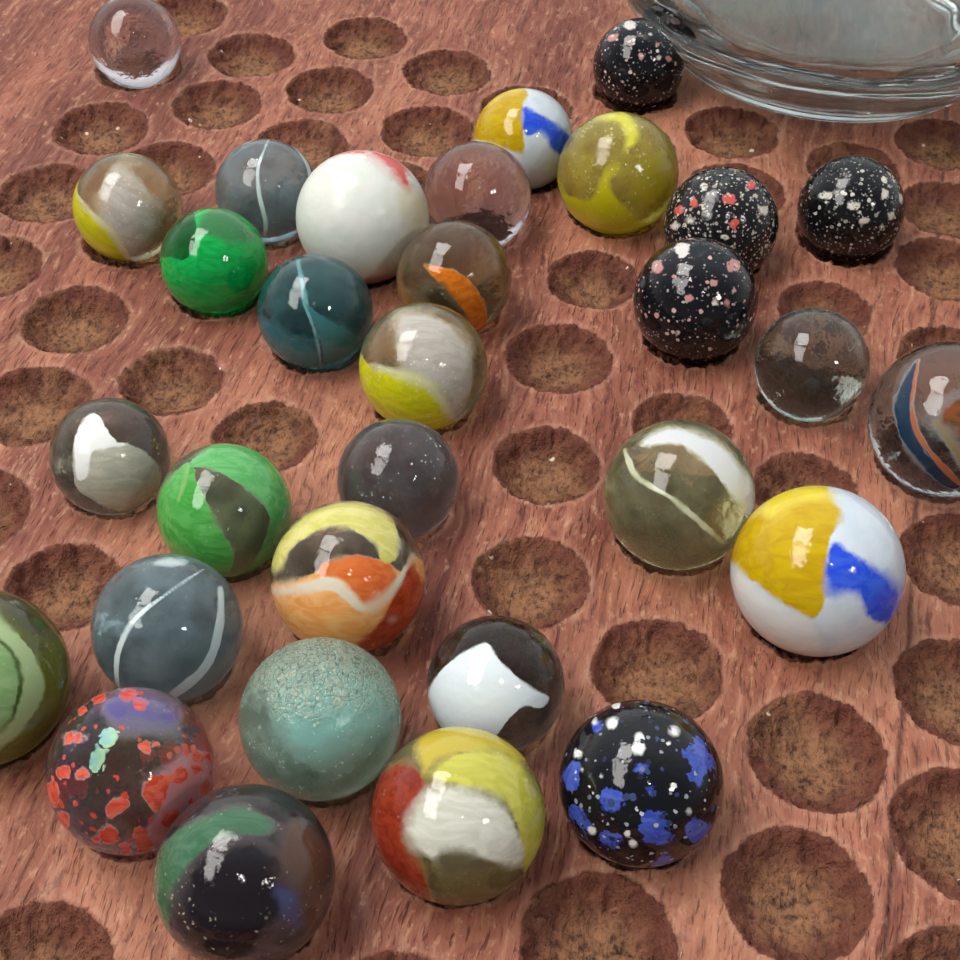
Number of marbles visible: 31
